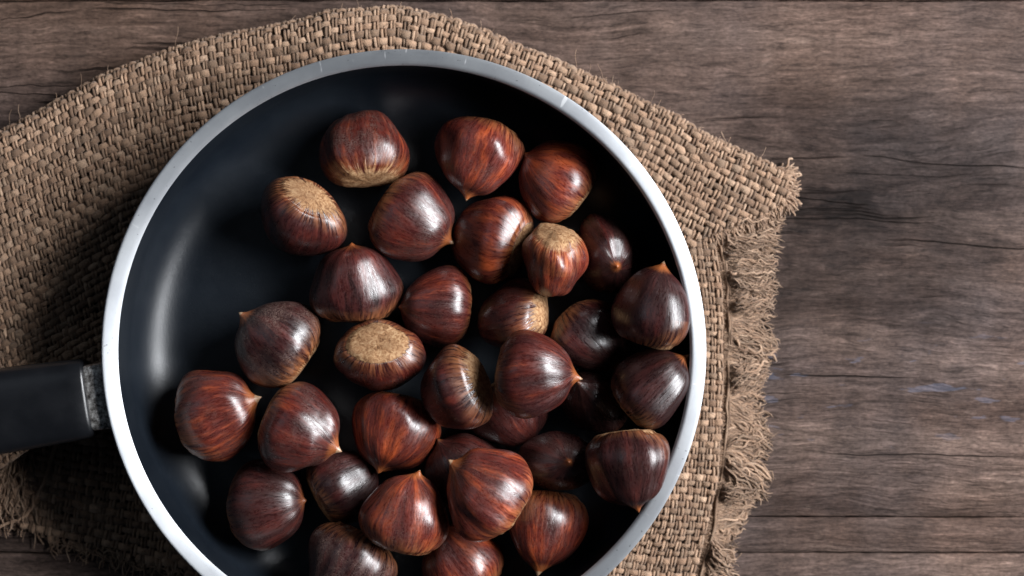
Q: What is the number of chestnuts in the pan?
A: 33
